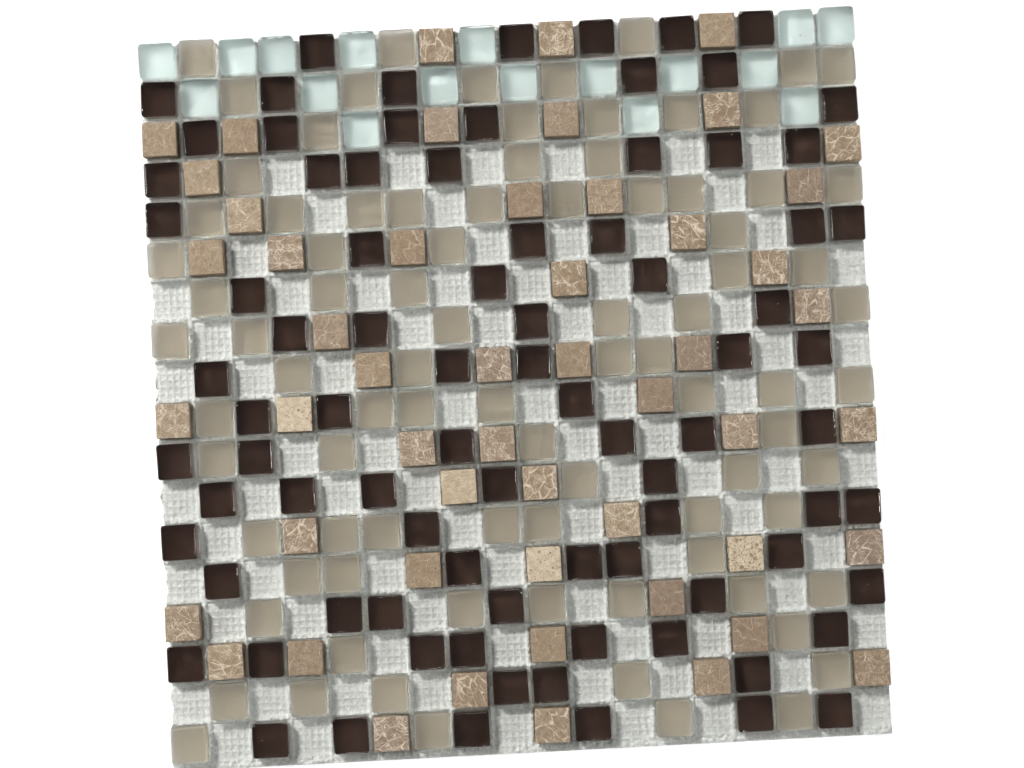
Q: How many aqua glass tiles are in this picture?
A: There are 17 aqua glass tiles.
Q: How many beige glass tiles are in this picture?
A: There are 87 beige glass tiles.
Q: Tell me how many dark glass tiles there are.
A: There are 85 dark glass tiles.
